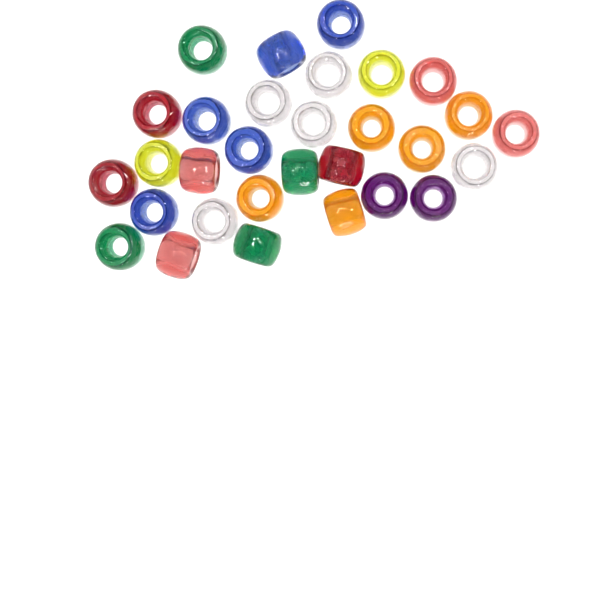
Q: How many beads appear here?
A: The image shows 30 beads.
